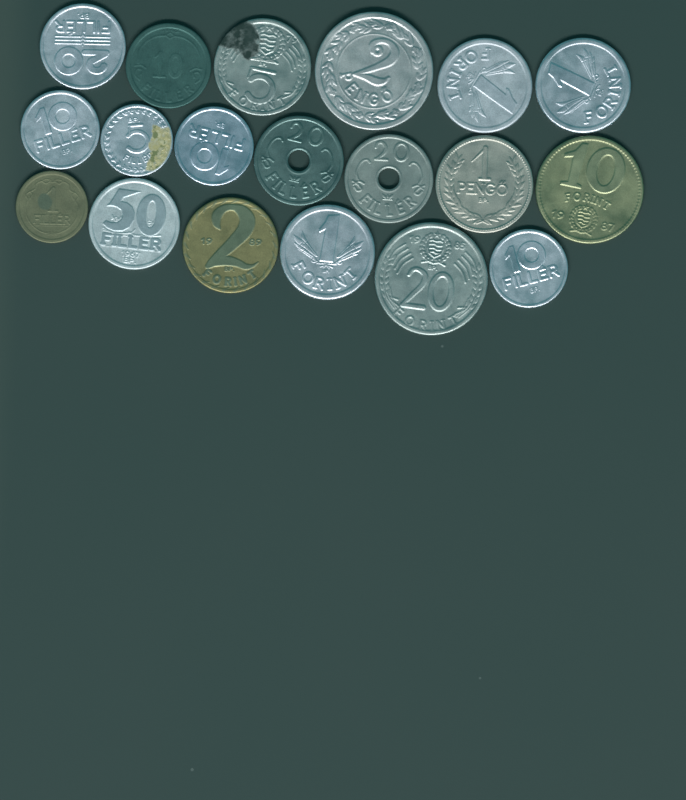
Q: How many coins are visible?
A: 19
